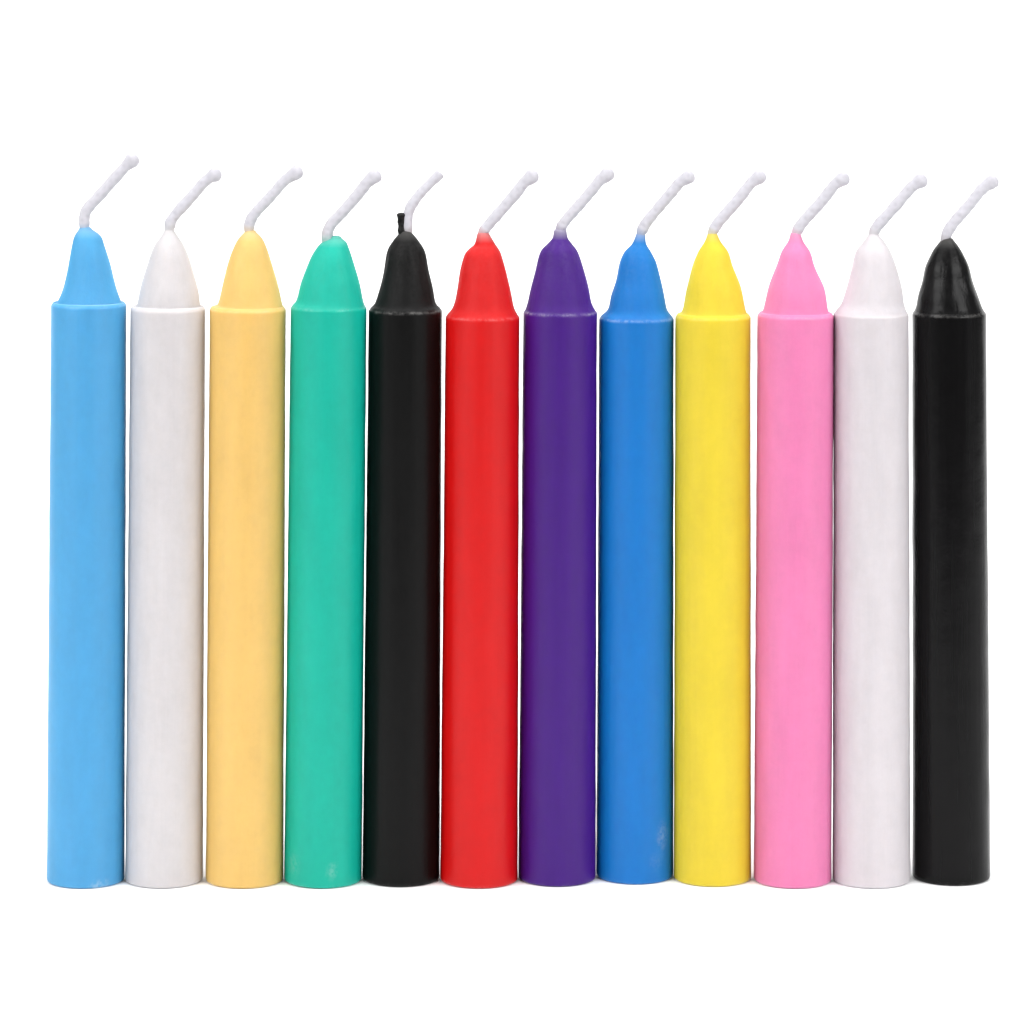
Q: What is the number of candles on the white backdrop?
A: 12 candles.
